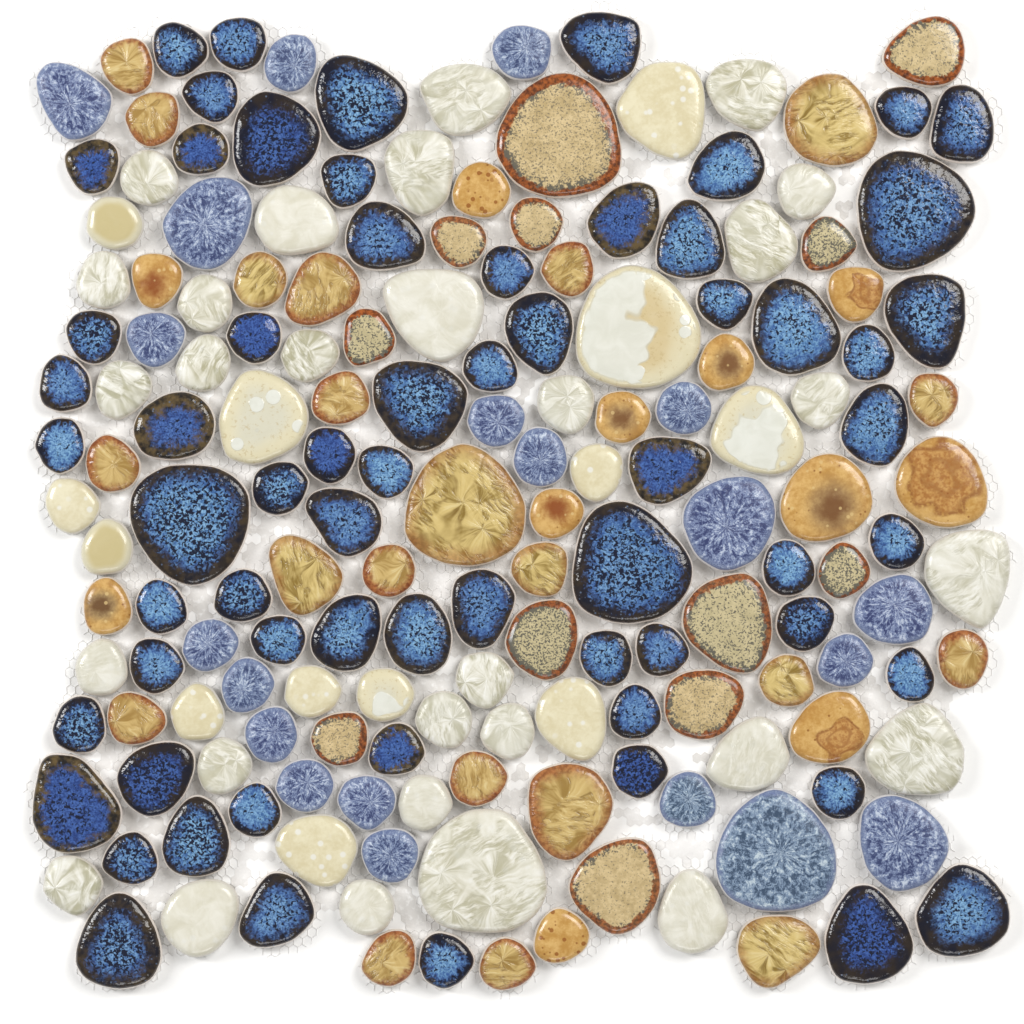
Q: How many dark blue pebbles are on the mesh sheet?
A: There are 65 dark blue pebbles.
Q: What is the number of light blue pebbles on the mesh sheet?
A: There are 20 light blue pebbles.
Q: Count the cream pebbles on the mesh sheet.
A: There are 42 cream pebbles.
